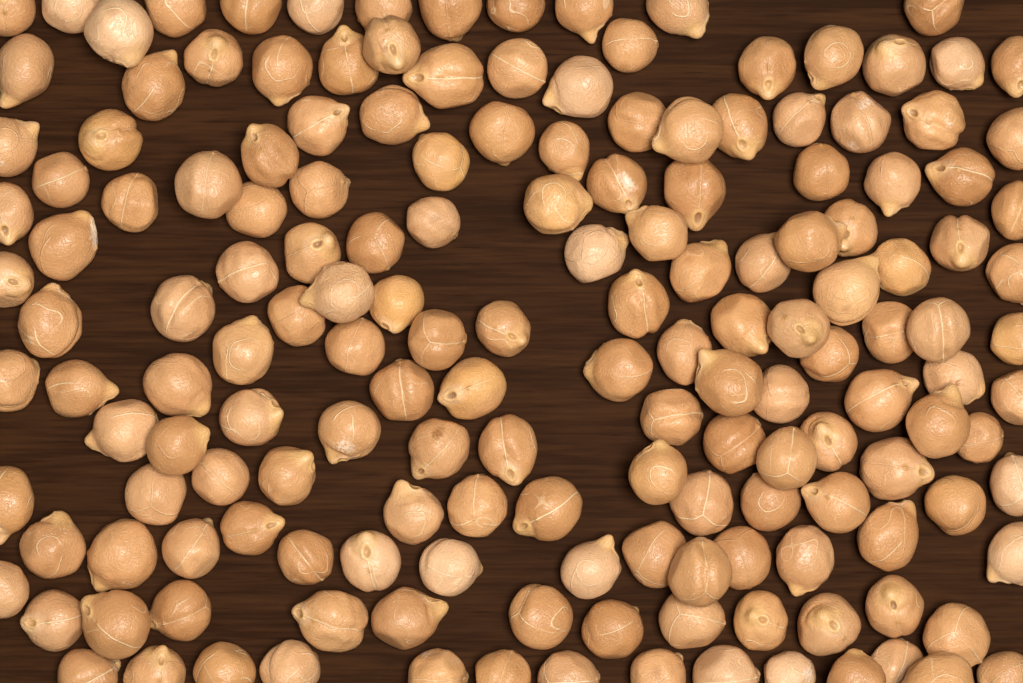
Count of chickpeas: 166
